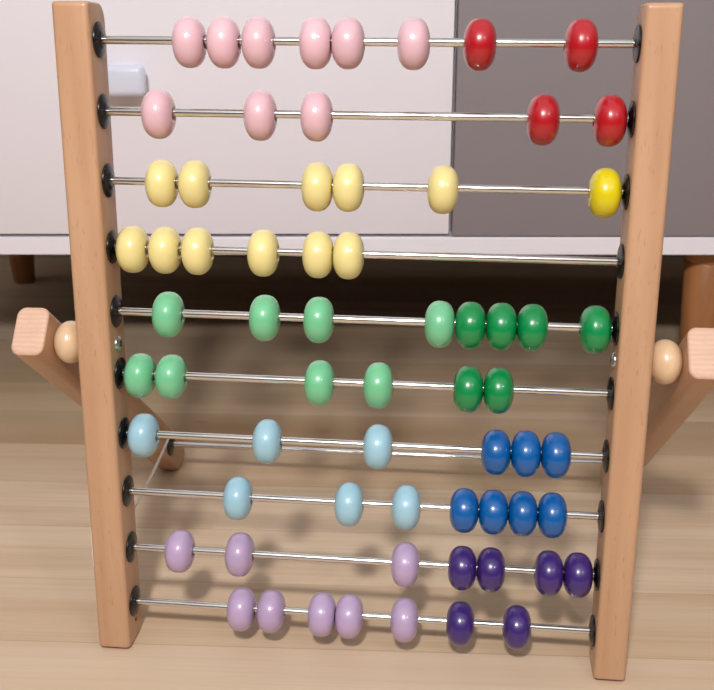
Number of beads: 66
